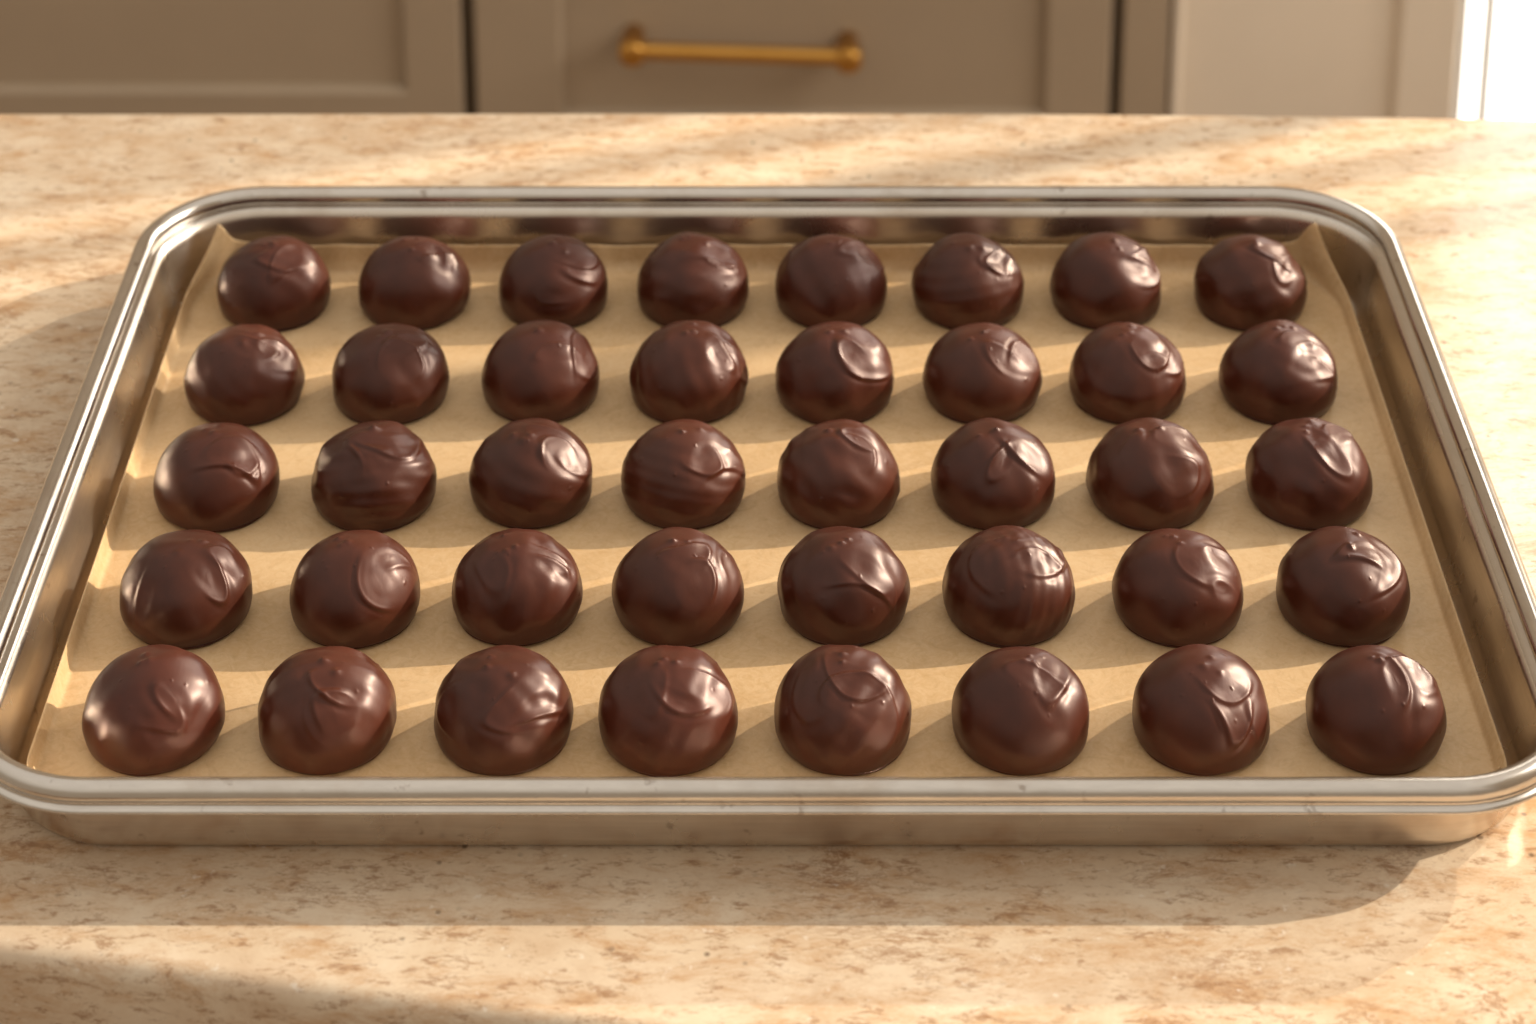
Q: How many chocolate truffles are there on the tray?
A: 40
